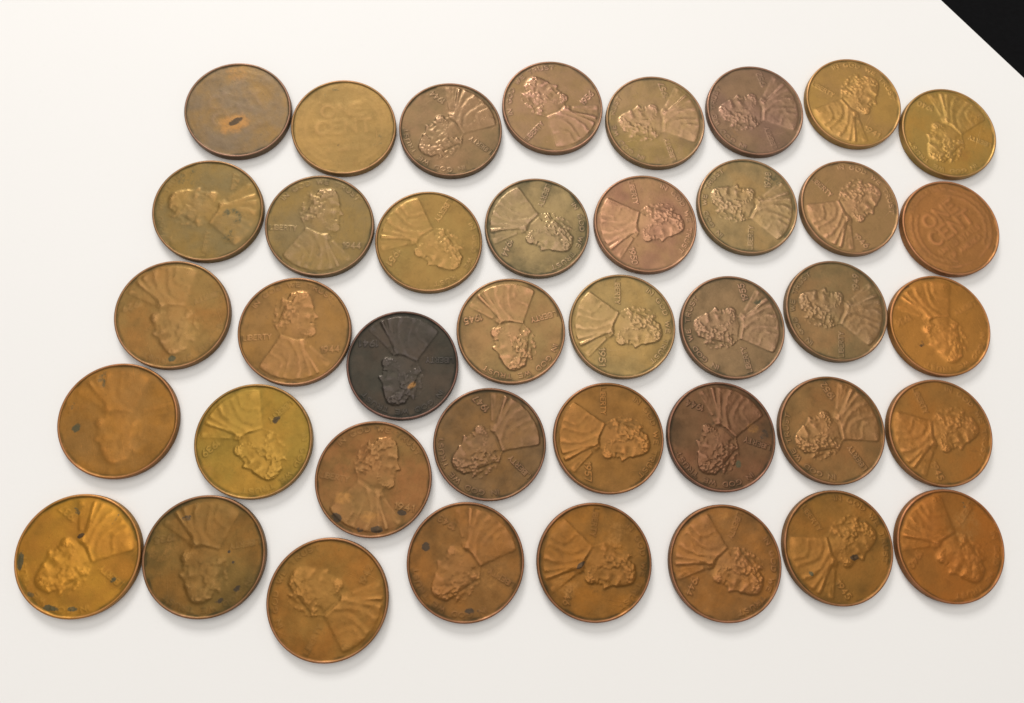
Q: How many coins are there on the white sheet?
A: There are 40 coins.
